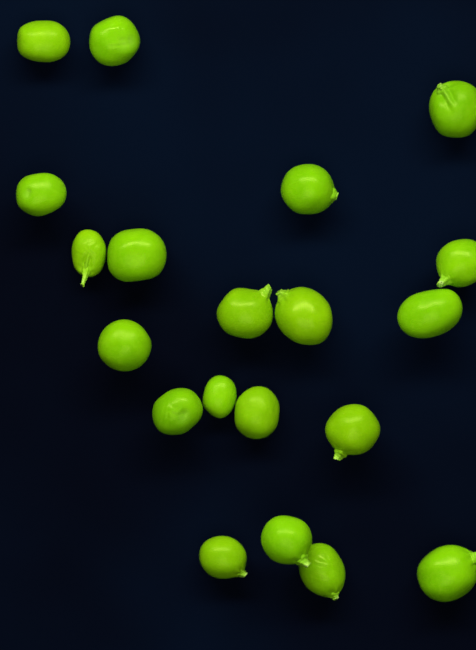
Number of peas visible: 20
